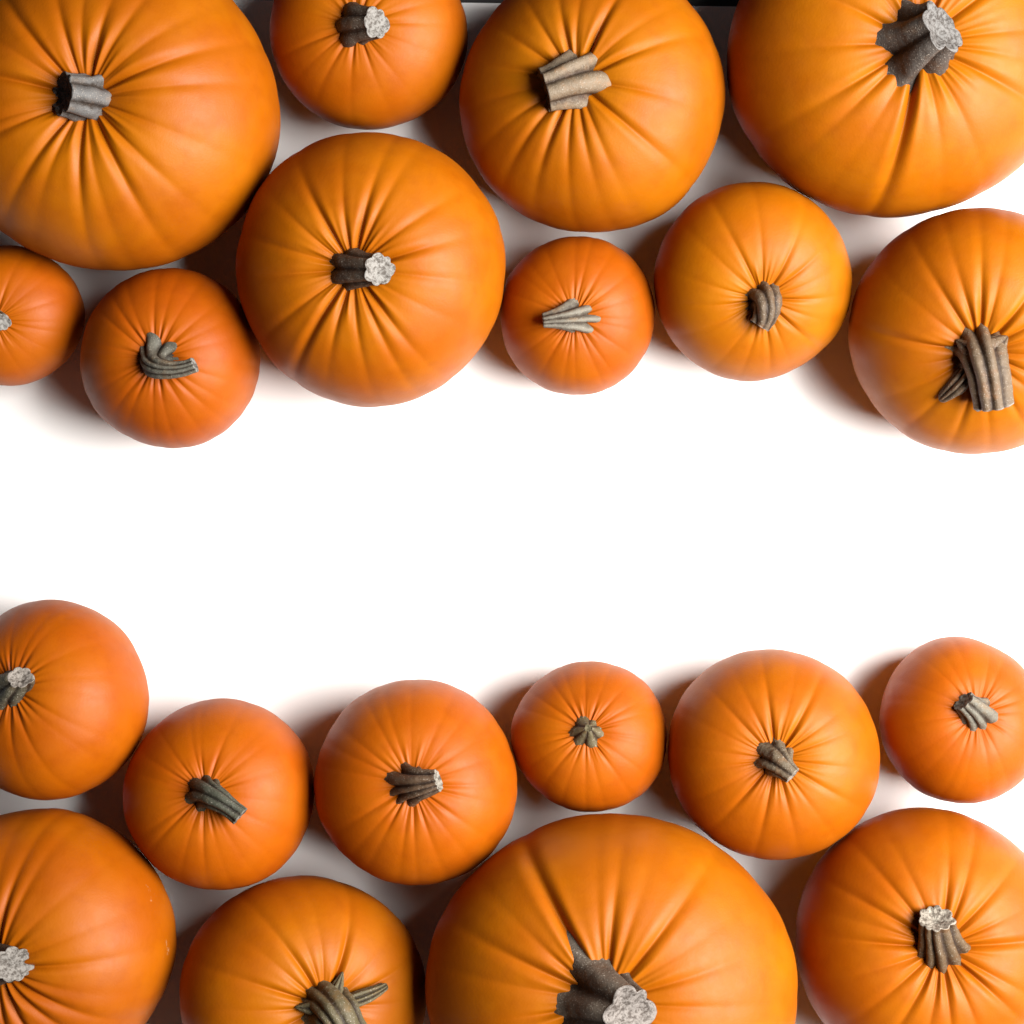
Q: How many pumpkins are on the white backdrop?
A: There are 20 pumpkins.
